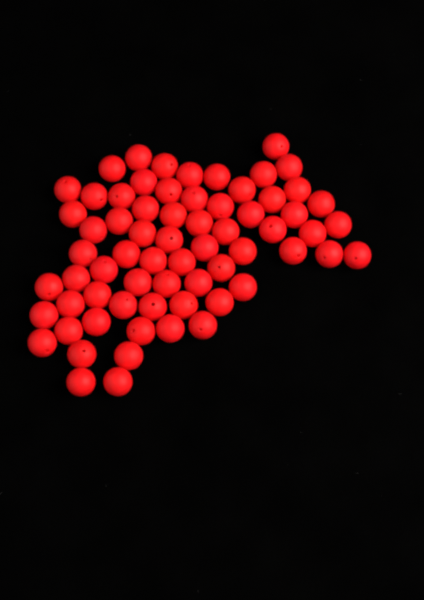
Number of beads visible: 67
